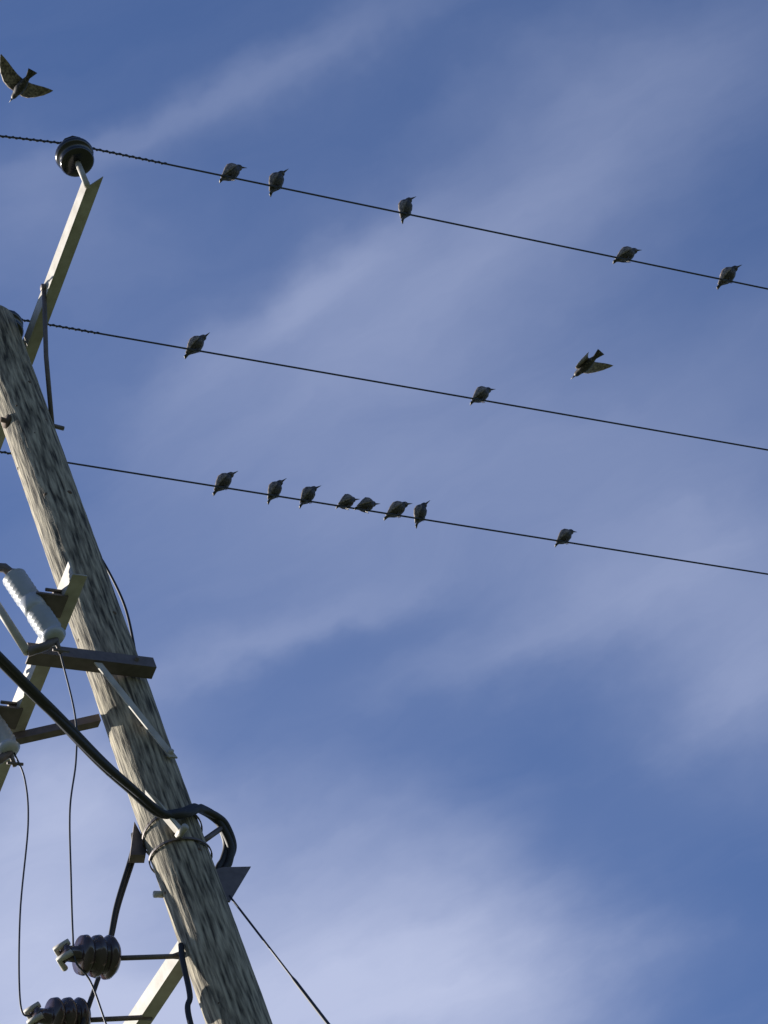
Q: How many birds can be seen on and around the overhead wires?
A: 17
